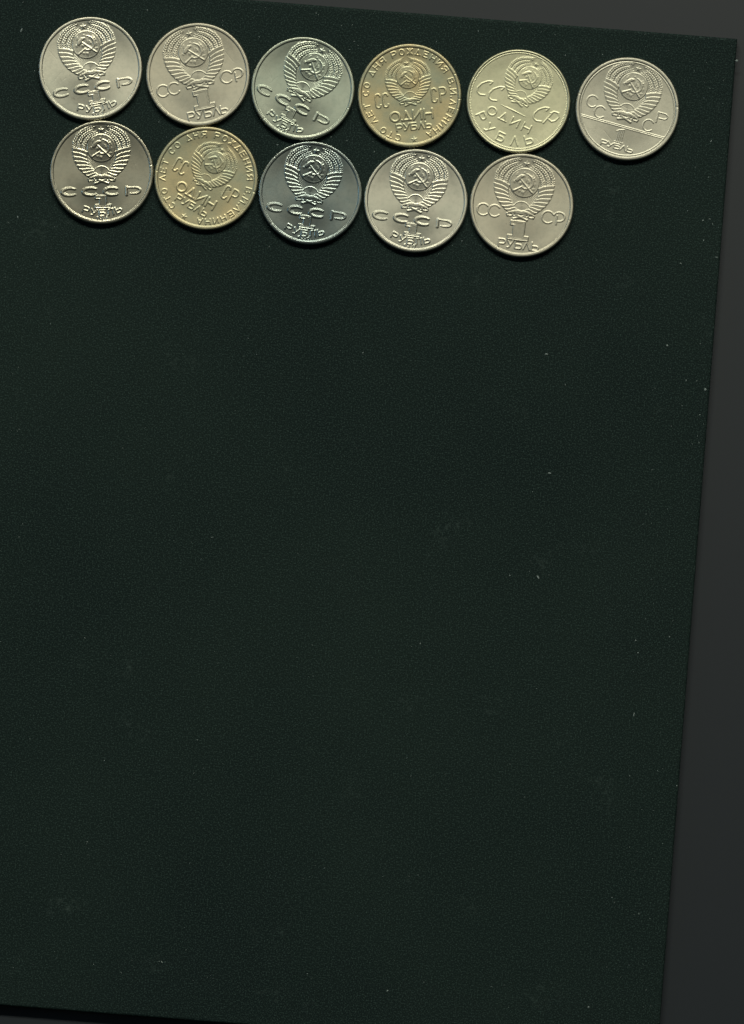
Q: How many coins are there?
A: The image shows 11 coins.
